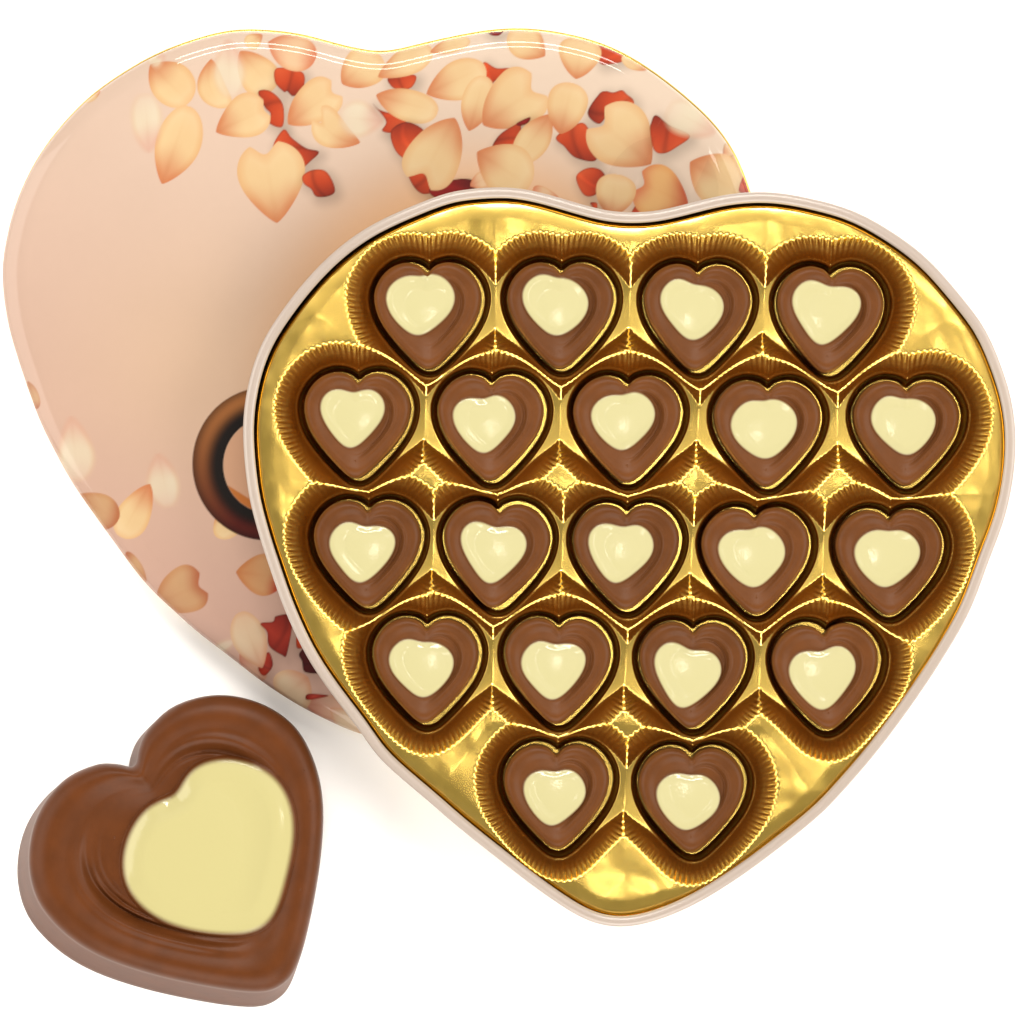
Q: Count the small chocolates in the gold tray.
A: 20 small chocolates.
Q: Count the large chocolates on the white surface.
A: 1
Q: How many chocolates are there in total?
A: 21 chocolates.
